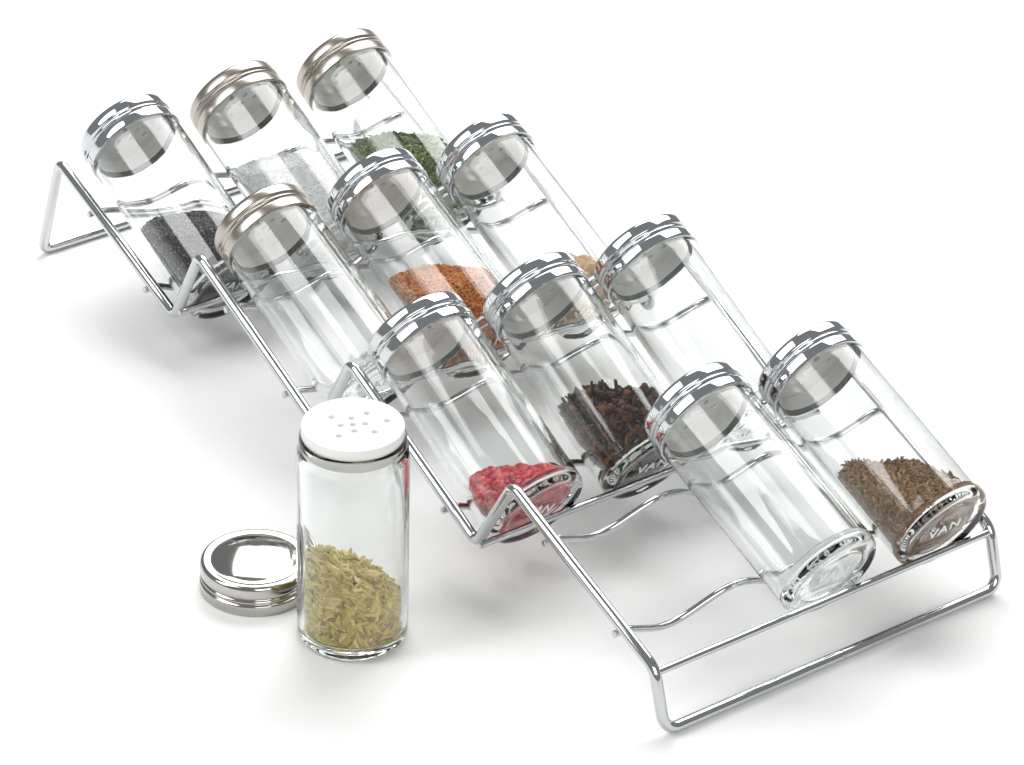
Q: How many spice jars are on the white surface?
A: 12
